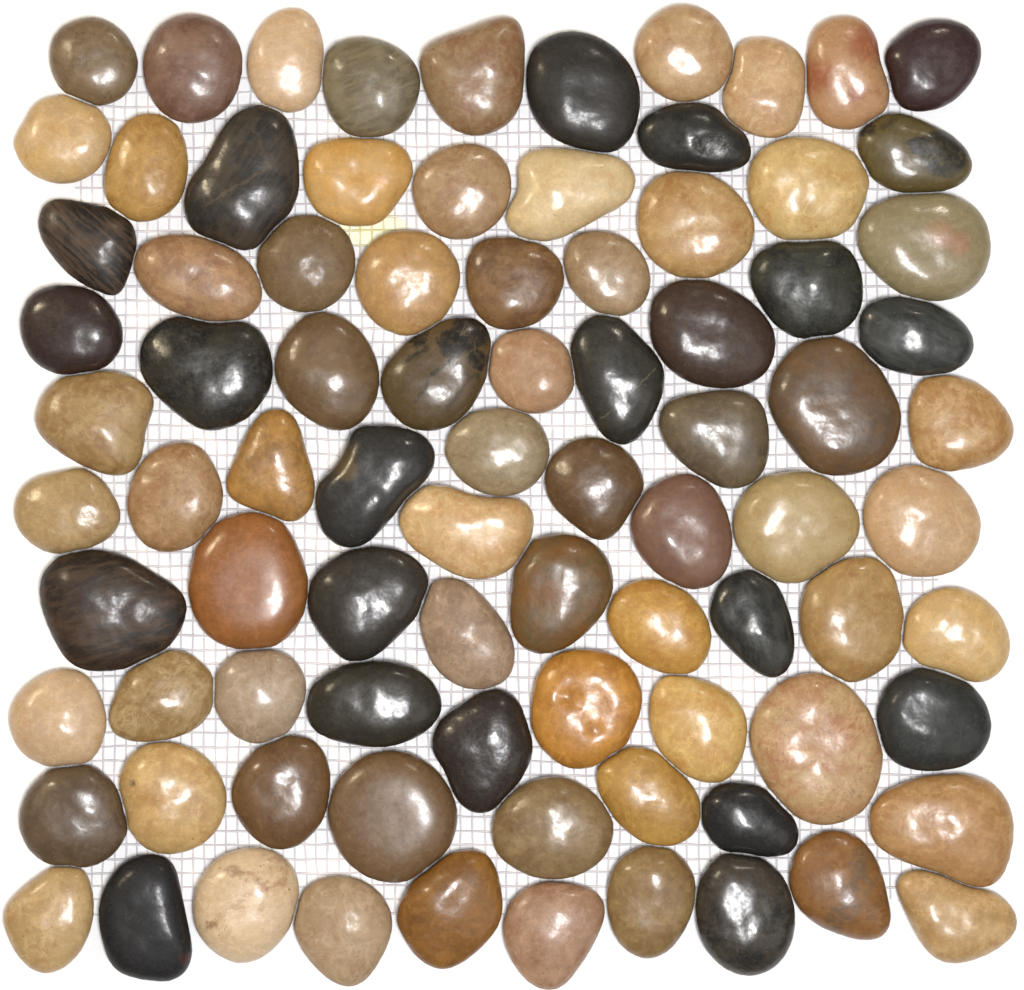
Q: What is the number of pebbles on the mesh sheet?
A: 86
